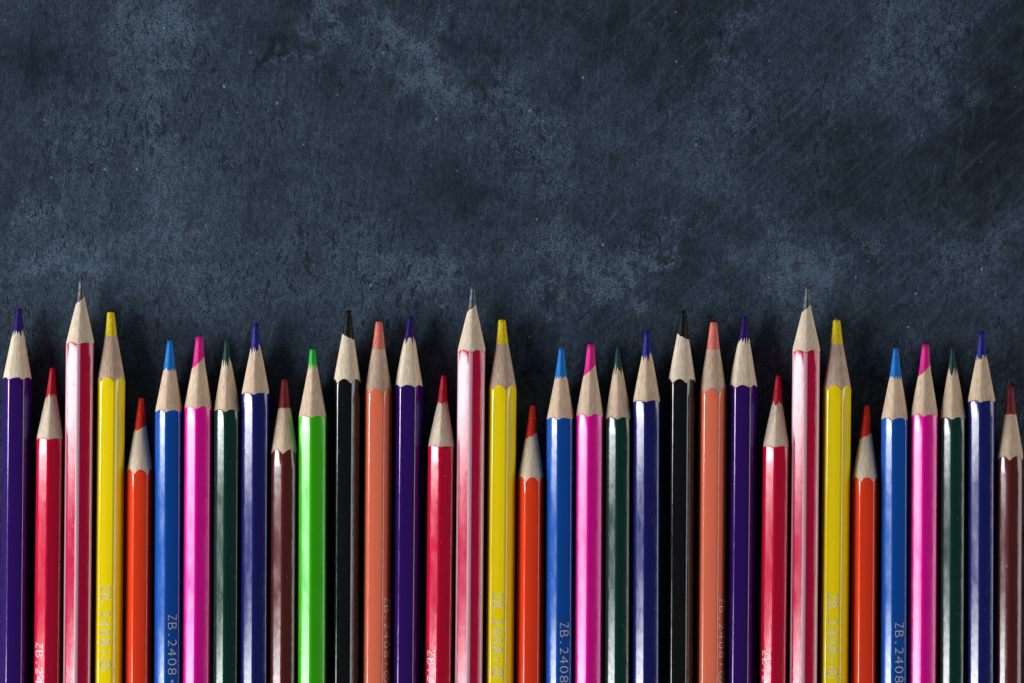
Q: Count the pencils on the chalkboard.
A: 34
